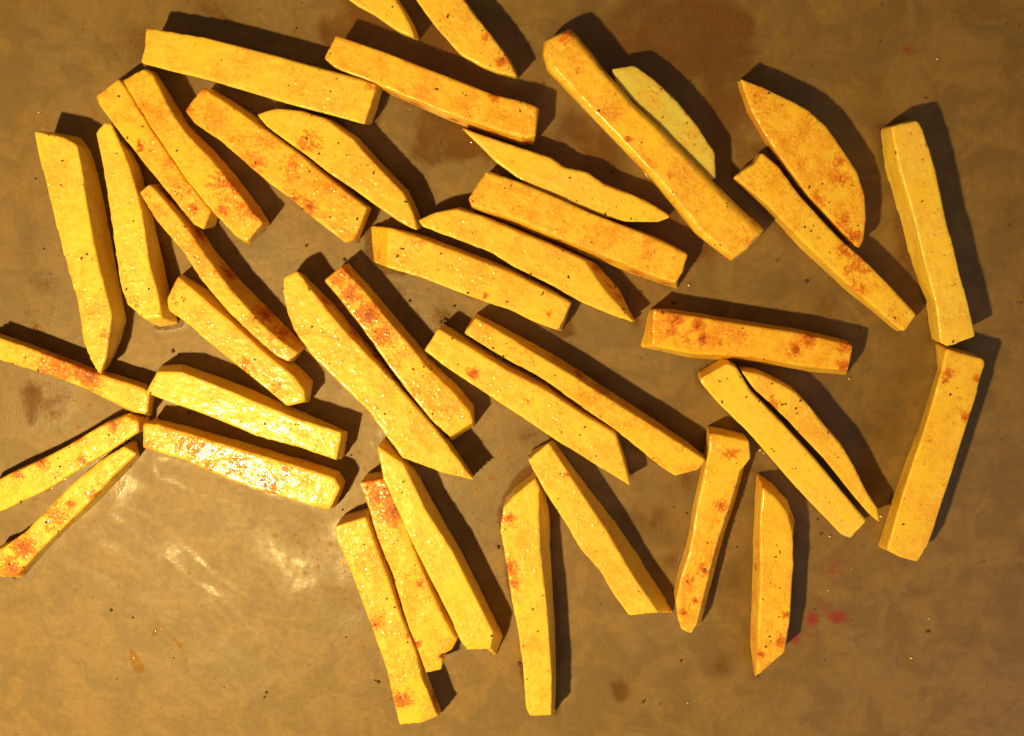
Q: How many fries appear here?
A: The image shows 41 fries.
